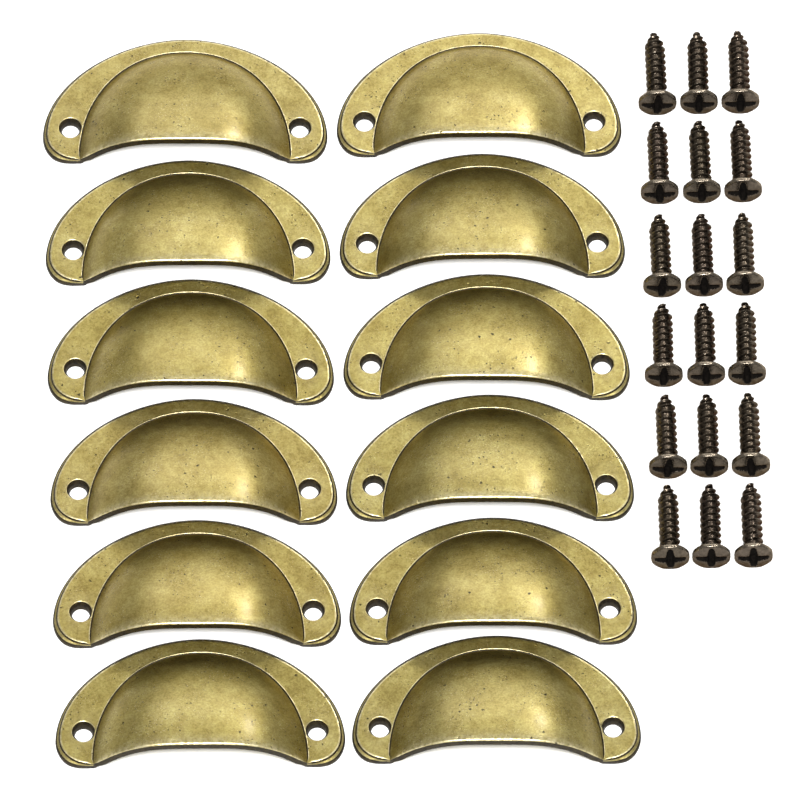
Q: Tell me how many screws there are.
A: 18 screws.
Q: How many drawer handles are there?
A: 12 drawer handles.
